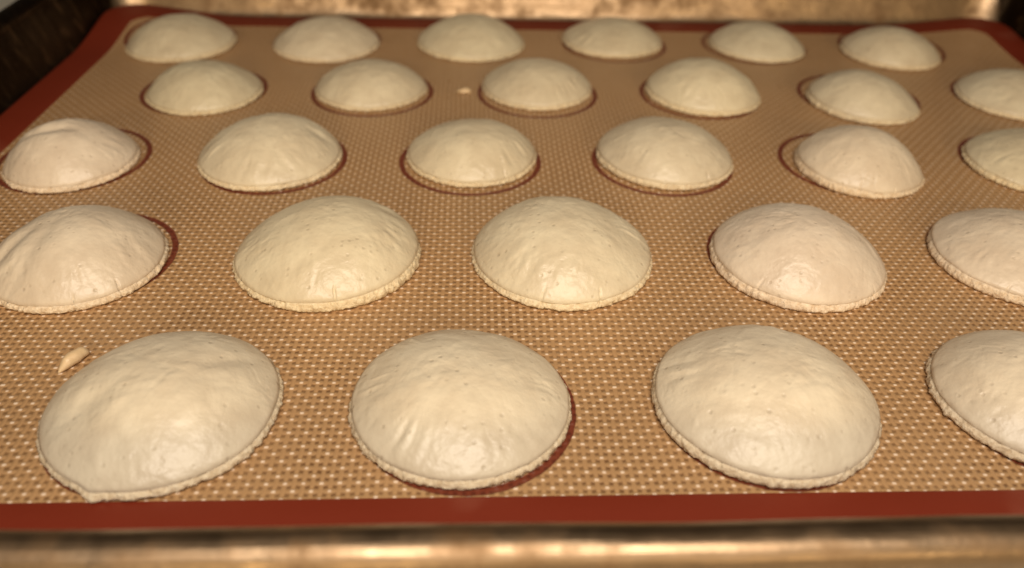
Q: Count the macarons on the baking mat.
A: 27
